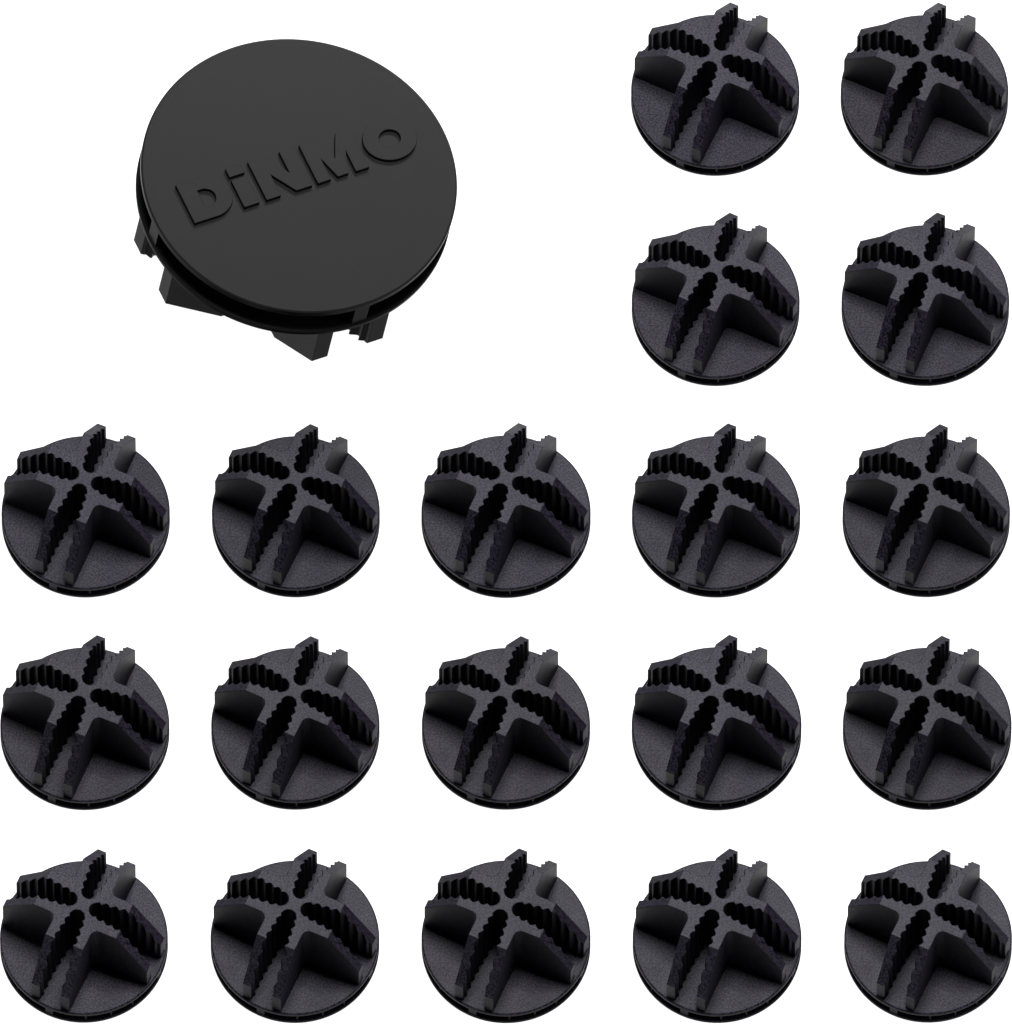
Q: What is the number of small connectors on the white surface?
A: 19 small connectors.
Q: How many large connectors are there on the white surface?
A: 1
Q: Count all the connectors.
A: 20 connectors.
